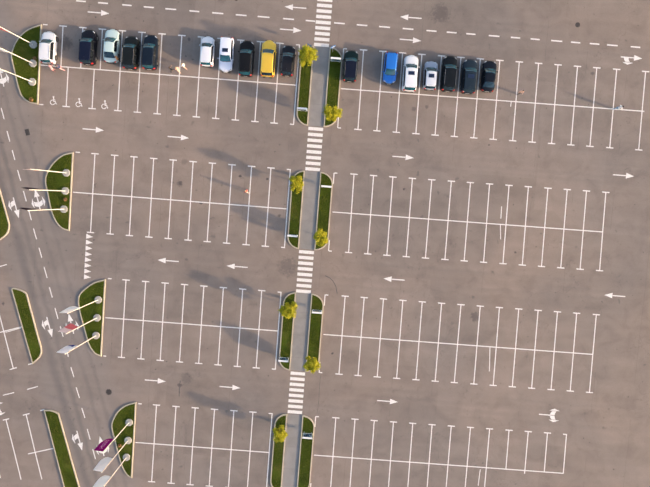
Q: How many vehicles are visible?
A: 17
